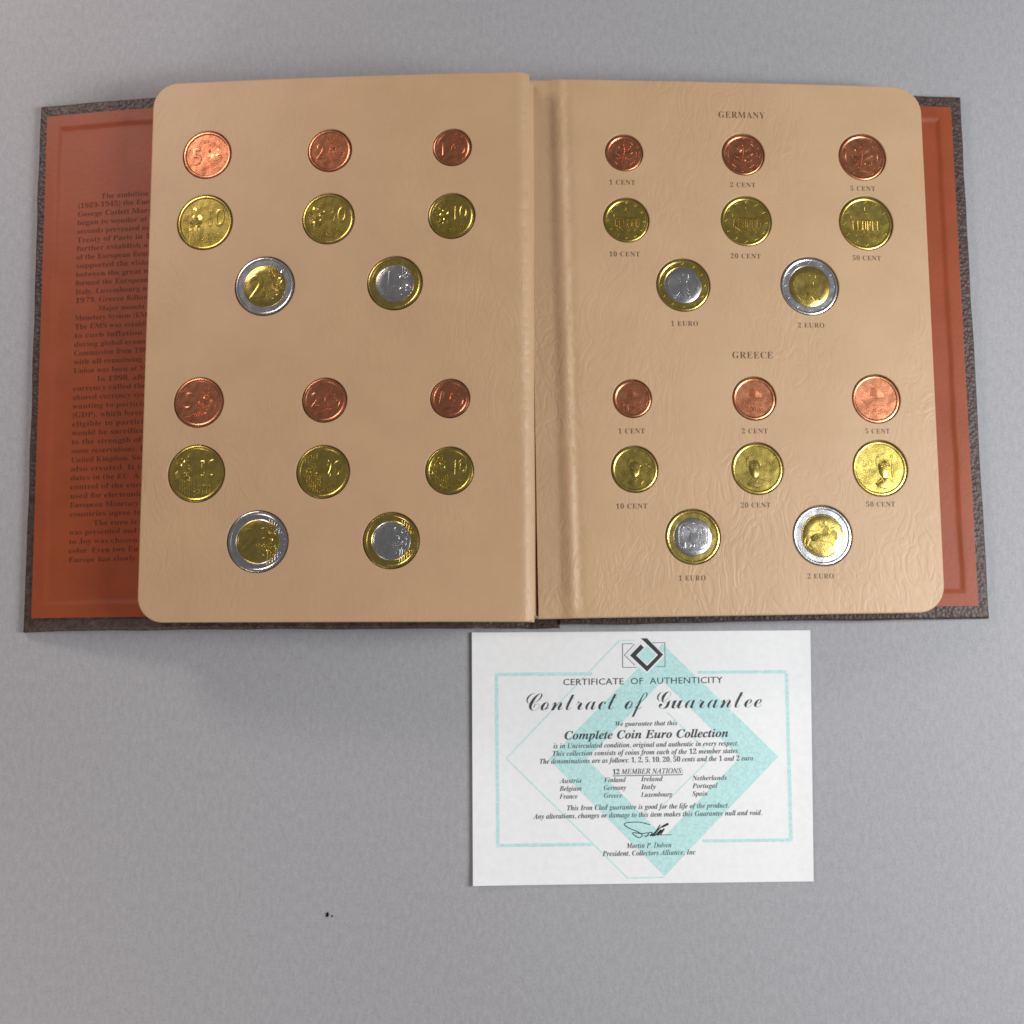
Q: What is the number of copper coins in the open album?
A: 12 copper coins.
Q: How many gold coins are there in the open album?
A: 12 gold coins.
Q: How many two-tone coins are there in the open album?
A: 8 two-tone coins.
